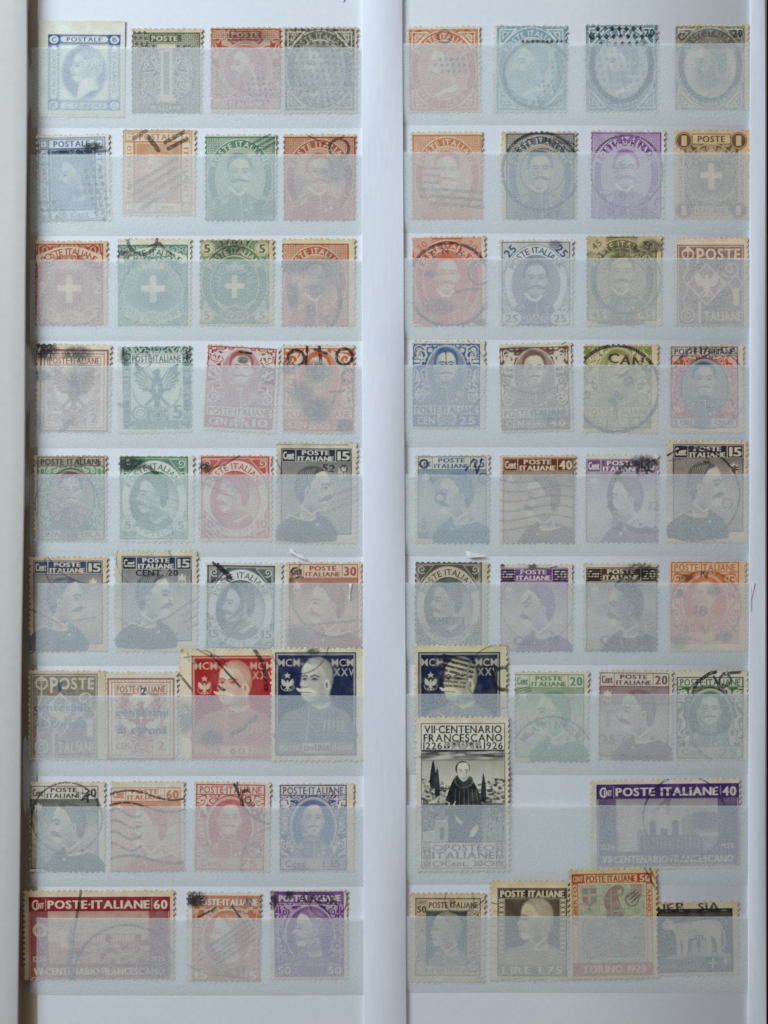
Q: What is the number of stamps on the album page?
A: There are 69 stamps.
